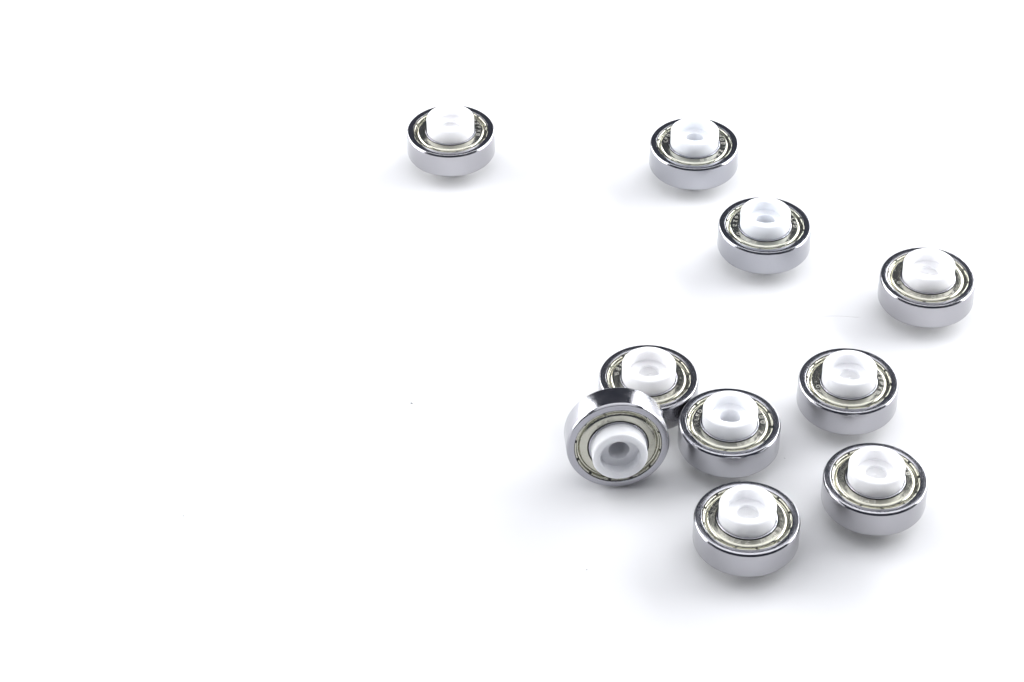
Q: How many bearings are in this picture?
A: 10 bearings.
